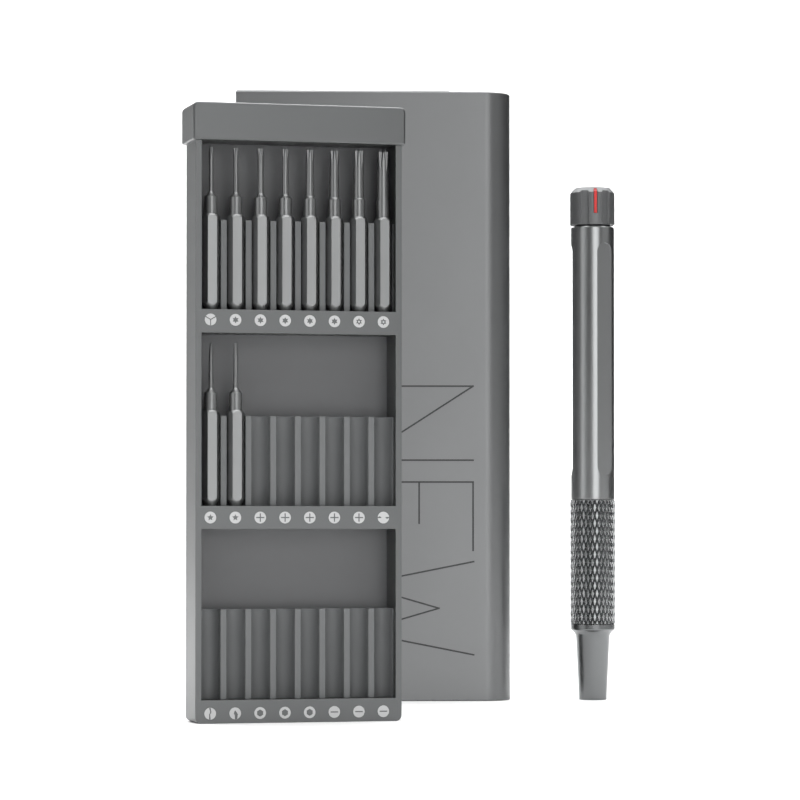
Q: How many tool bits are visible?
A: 10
